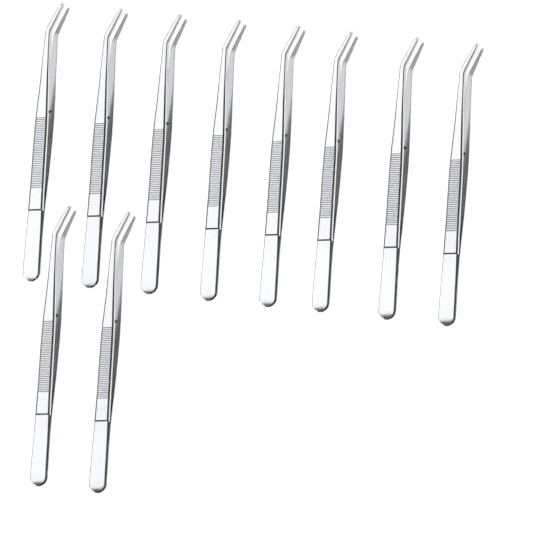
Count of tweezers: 10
